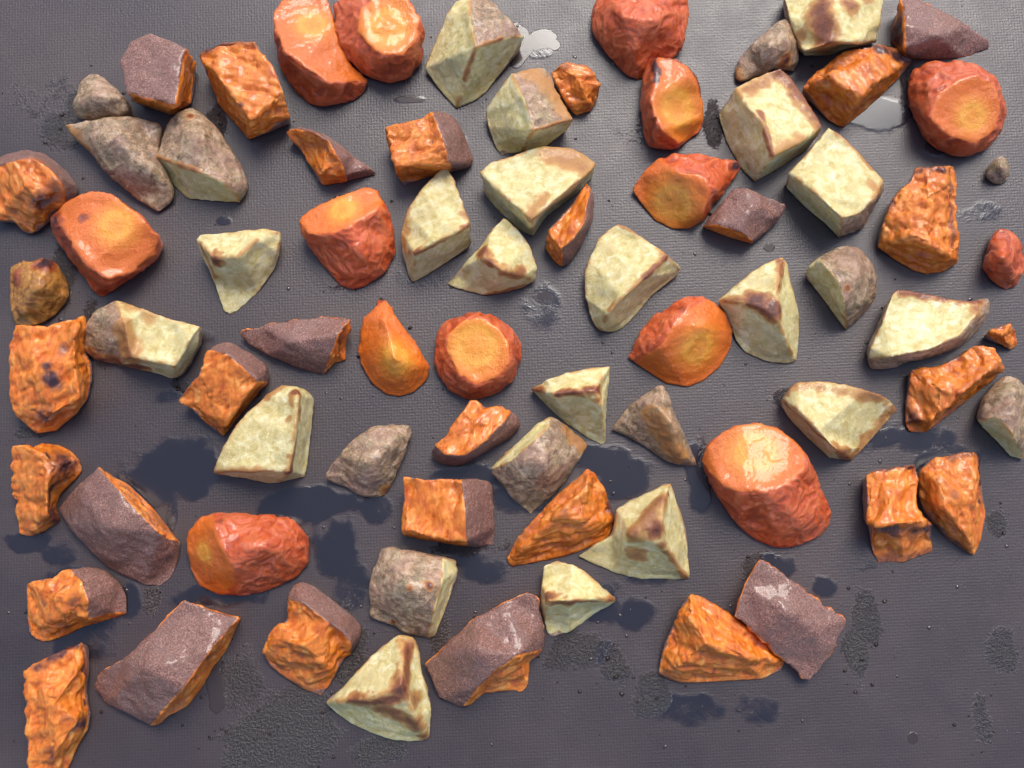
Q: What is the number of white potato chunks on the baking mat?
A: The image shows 30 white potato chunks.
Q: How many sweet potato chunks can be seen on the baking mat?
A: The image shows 30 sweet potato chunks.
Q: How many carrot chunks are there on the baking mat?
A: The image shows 15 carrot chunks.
